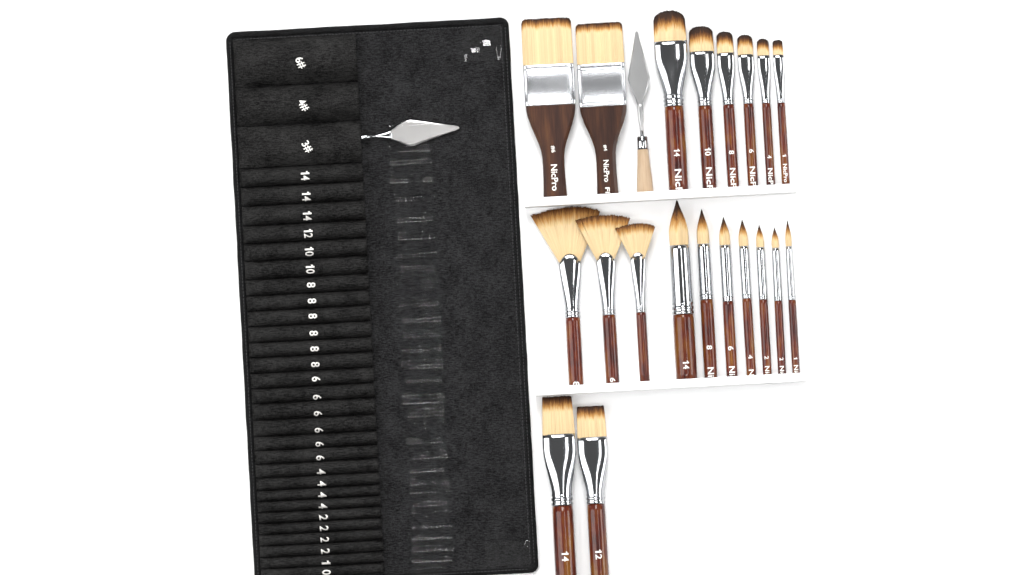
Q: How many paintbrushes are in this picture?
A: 20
